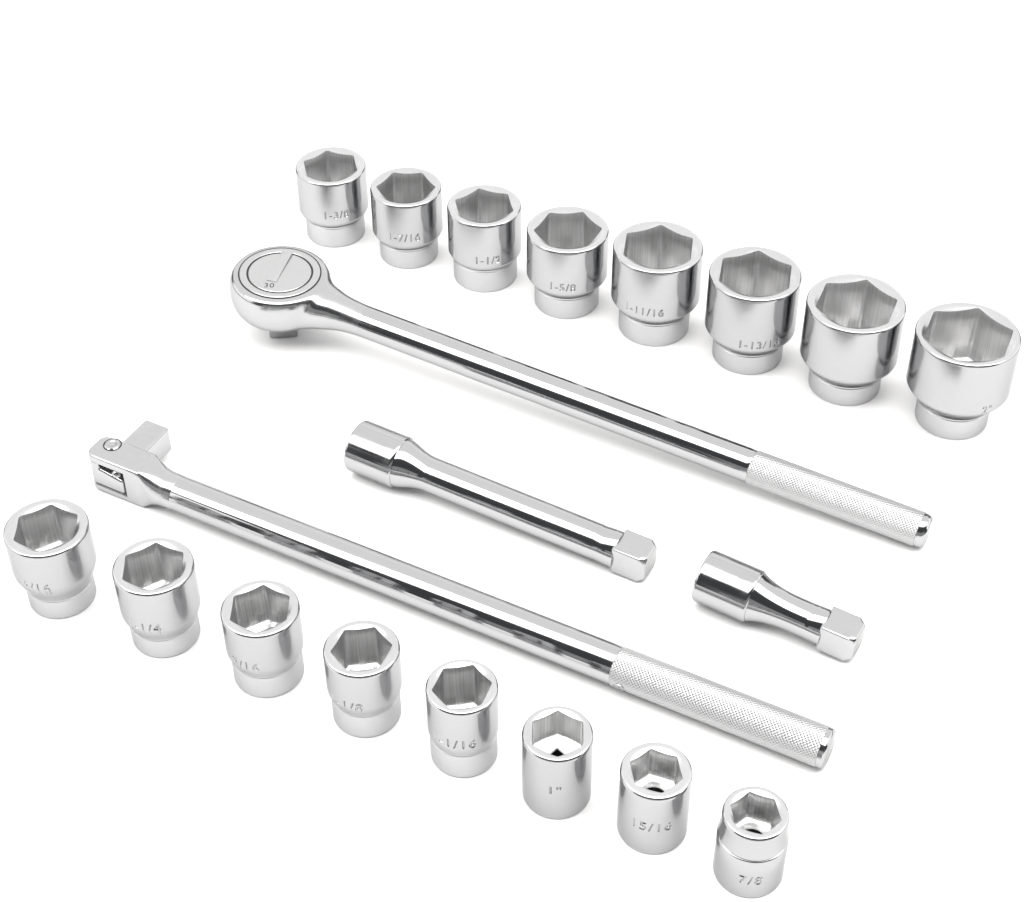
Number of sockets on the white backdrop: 16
